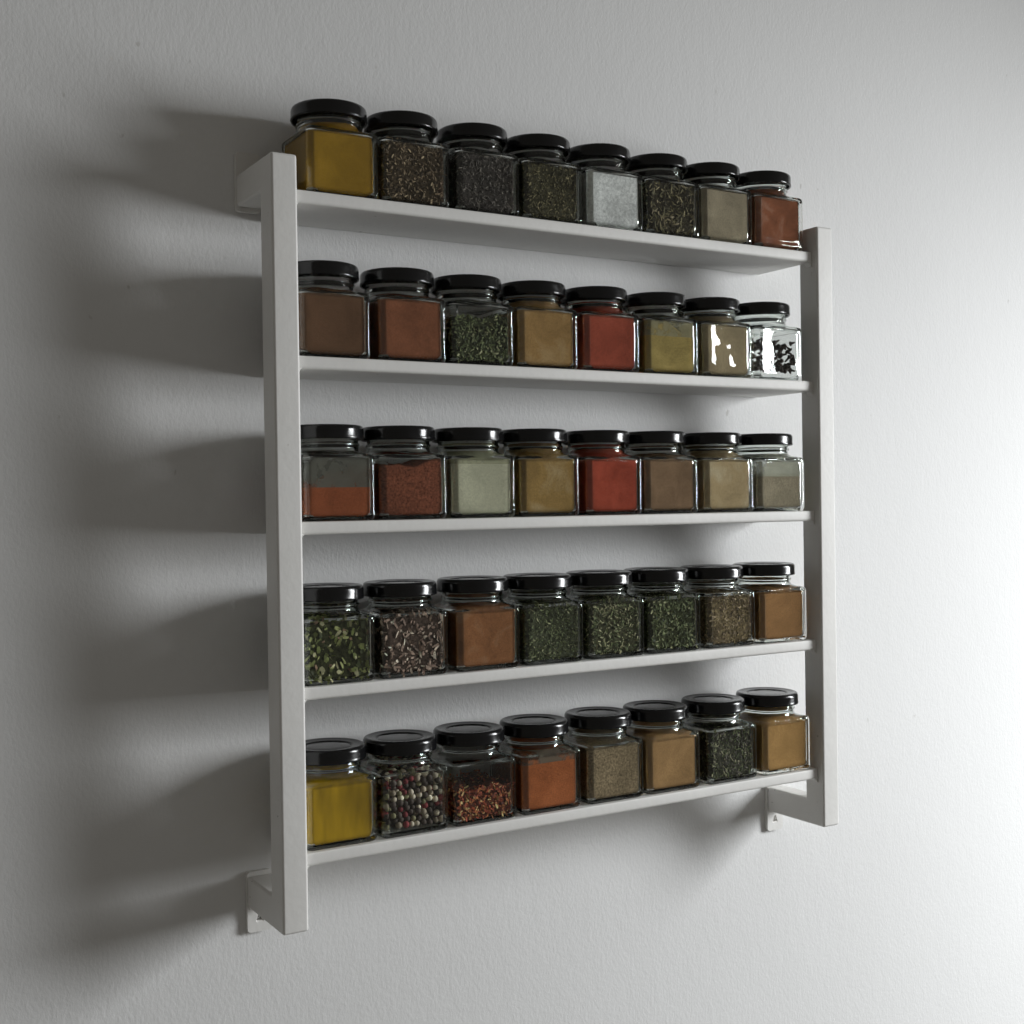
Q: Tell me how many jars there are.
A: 40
